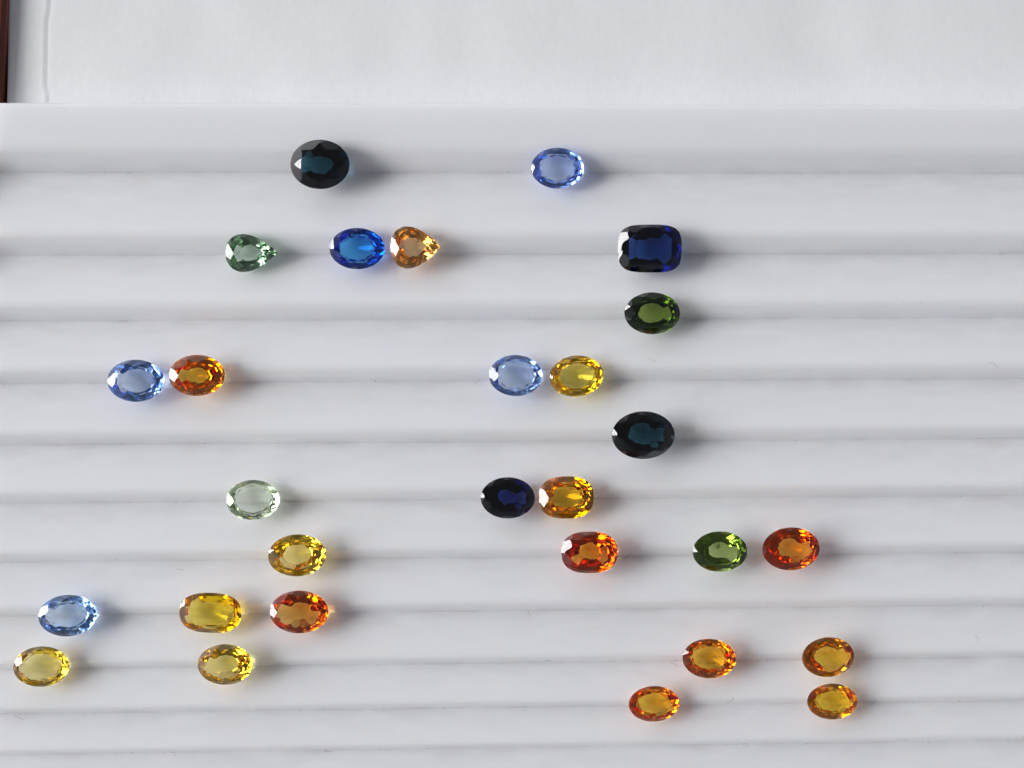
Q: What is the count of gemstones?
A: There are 28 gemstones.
